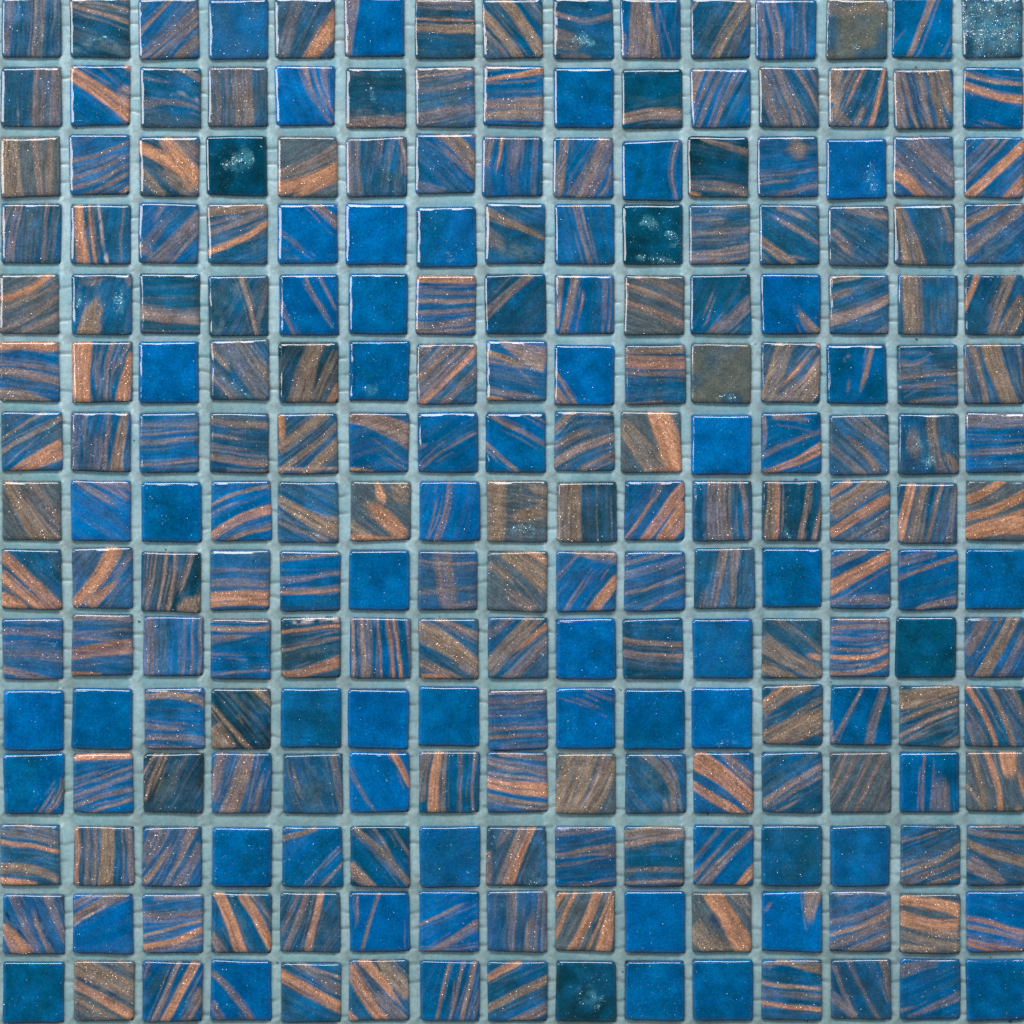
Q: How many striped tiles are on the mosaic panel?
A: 187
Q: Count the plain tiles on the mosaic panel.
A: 38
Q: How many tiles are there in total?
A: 225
